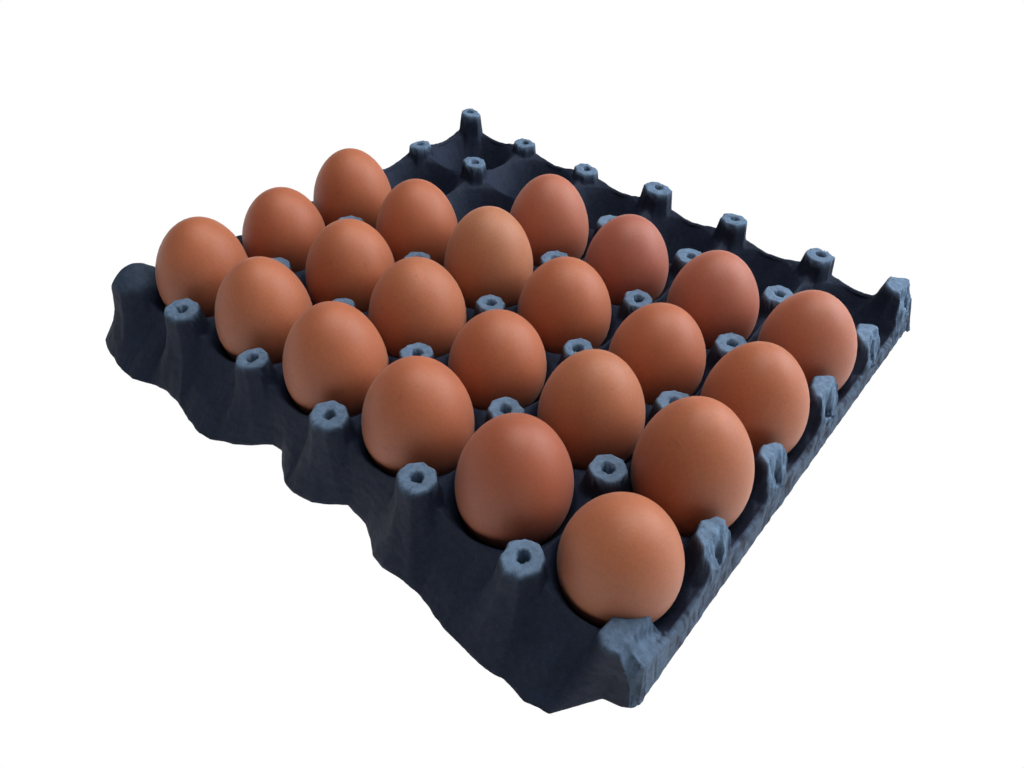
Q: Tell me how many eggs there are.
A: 22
